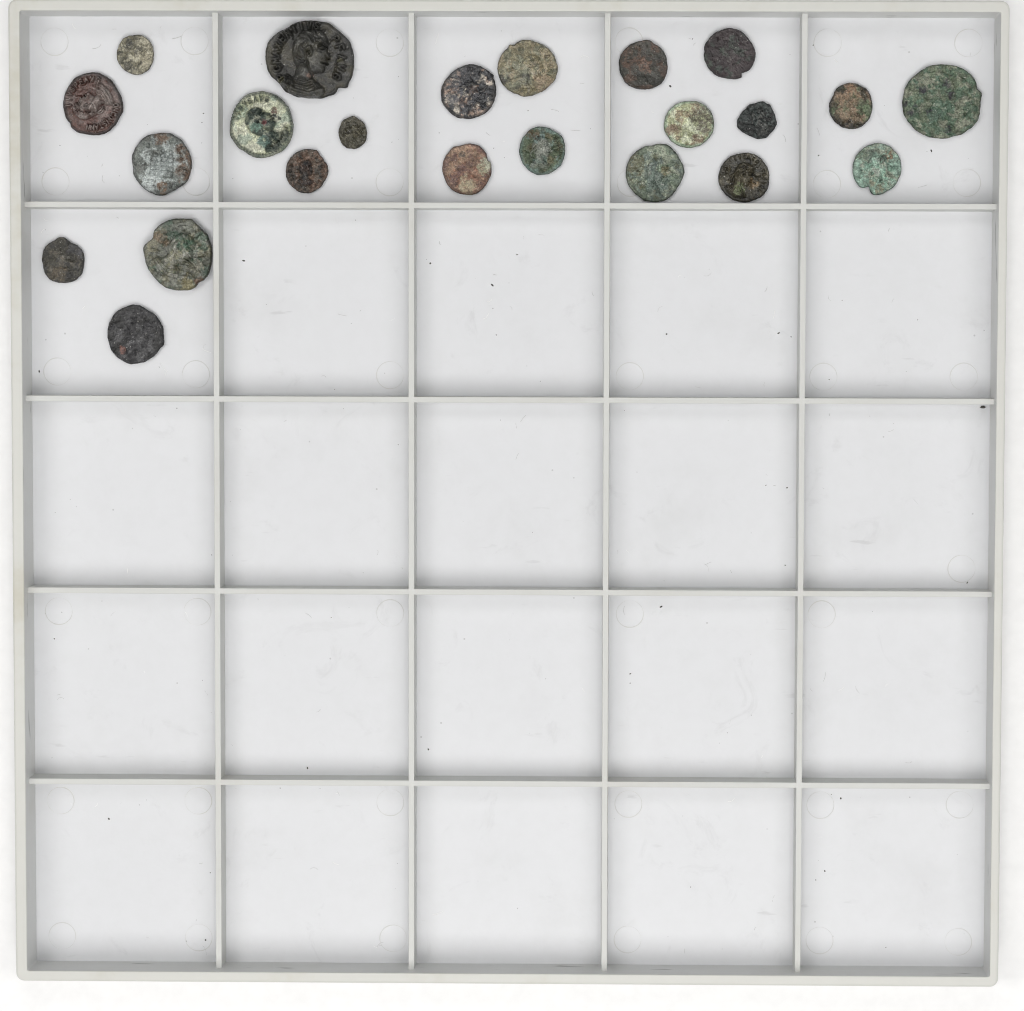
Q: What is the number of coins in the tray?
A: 23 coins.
